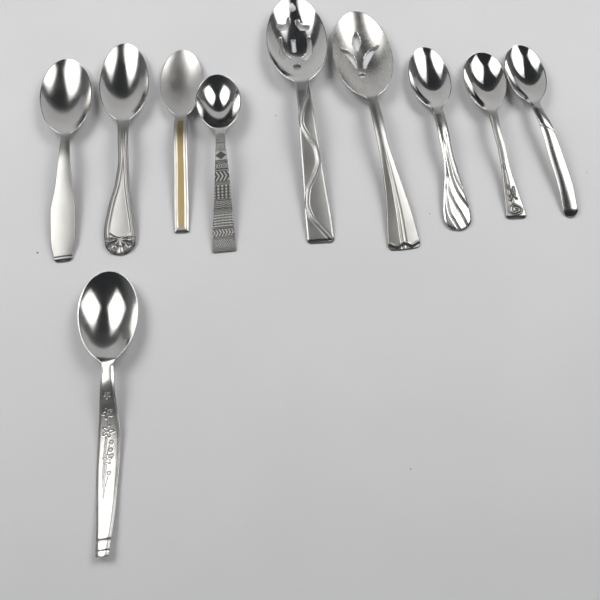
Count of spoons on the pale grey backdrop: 10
